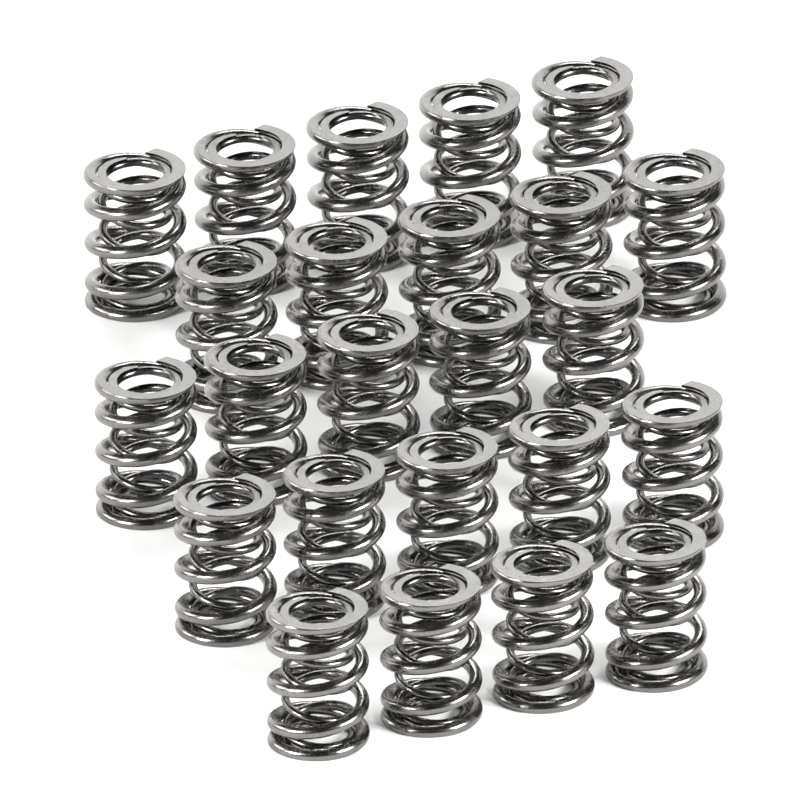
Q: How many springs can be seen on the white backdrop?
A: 24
